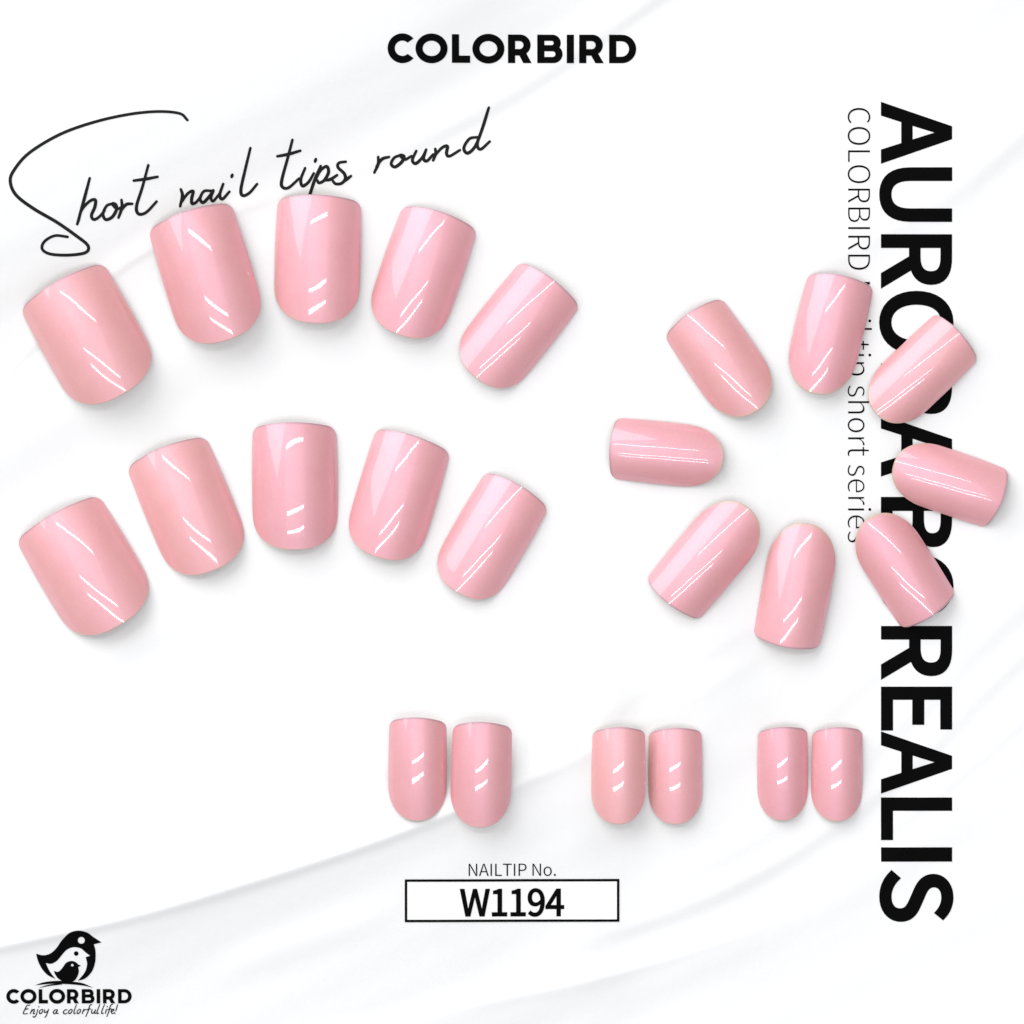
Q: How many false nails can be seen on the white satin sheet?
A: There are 24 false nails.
